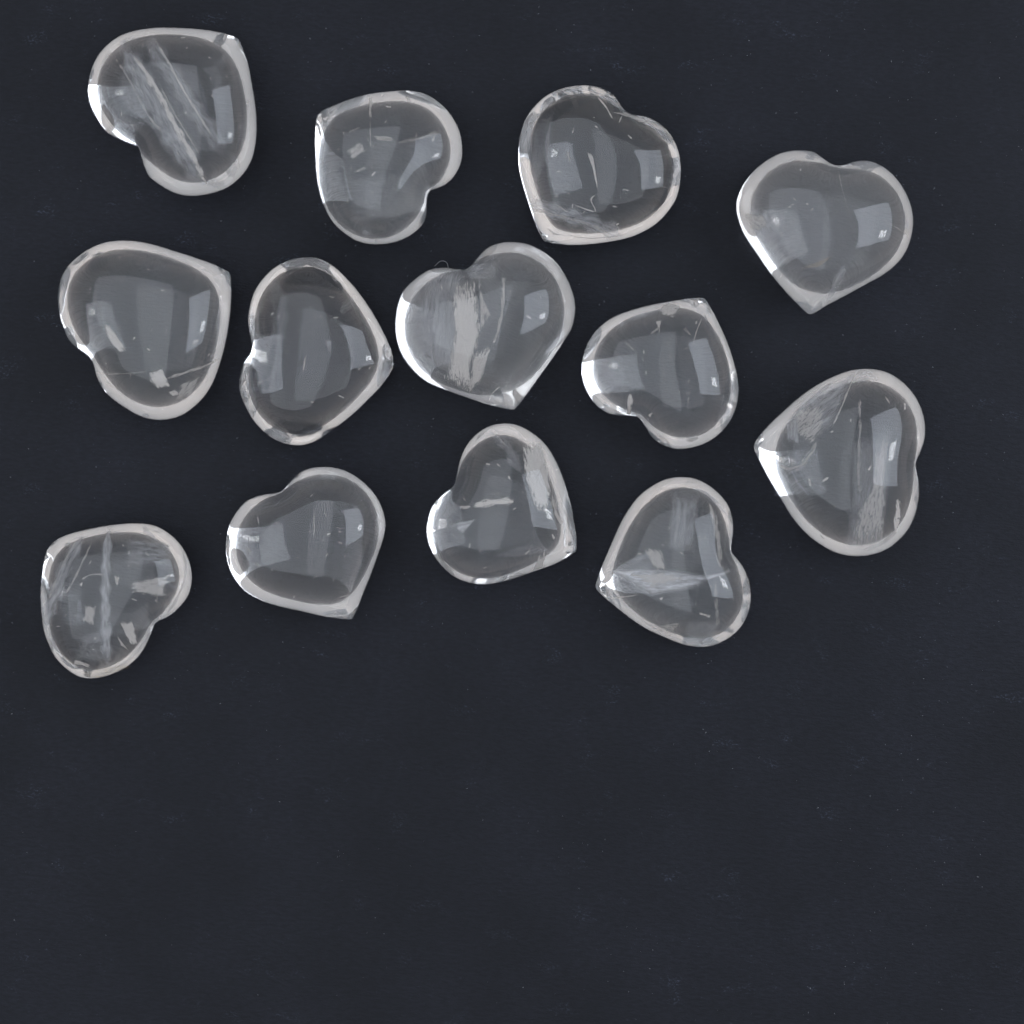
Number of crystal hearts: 13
